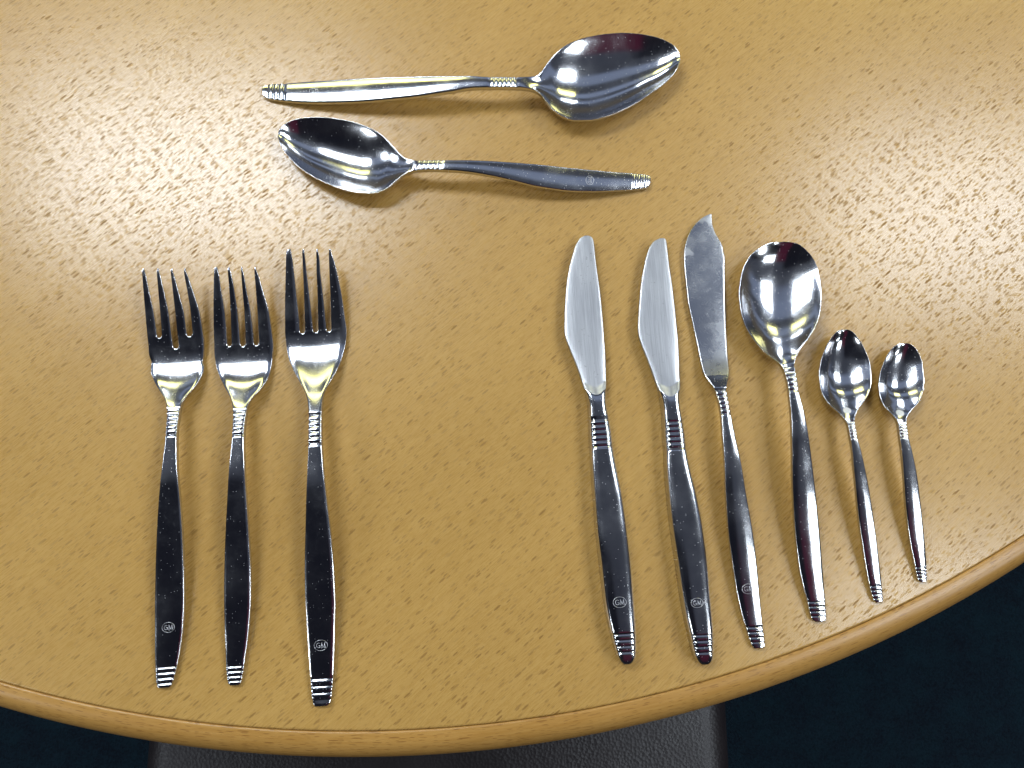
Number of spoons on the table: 5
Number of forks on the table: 3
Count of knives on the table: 3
